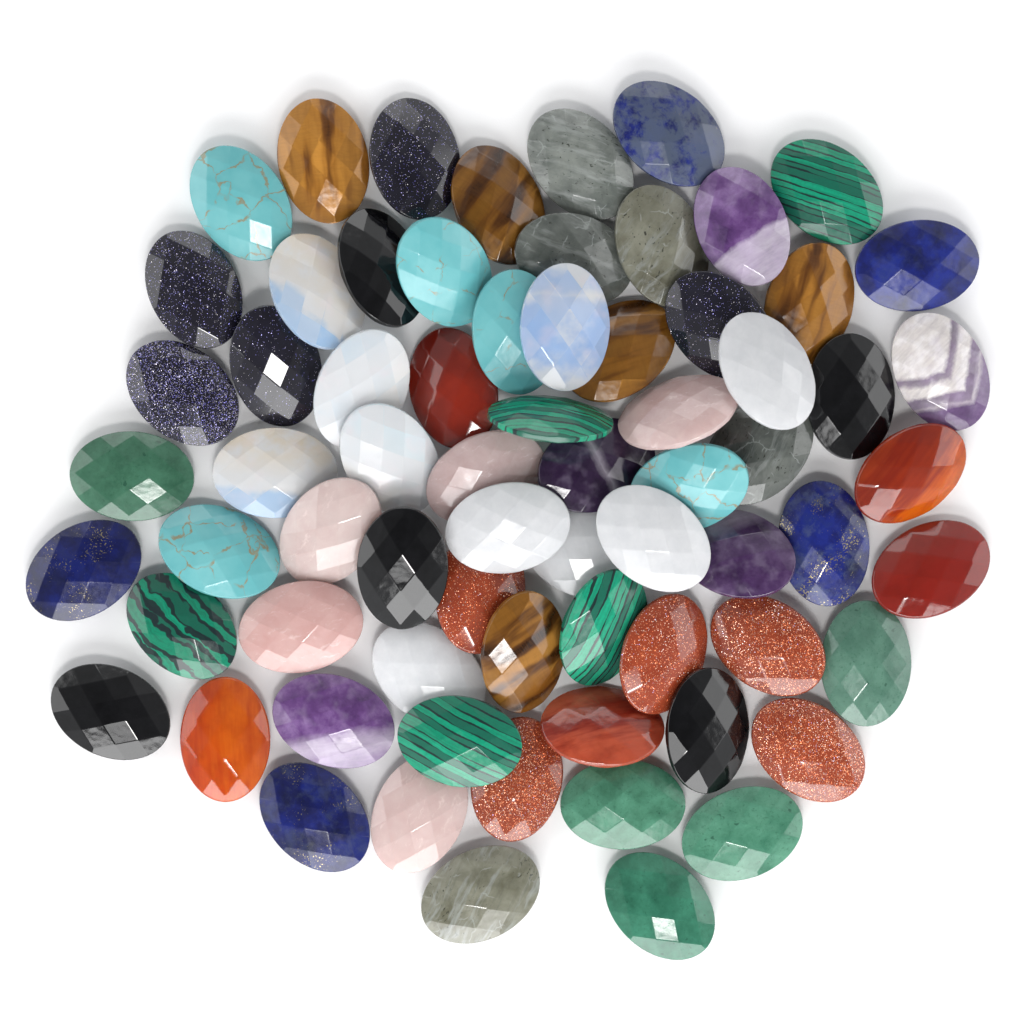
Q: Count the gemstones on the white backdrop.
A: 70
